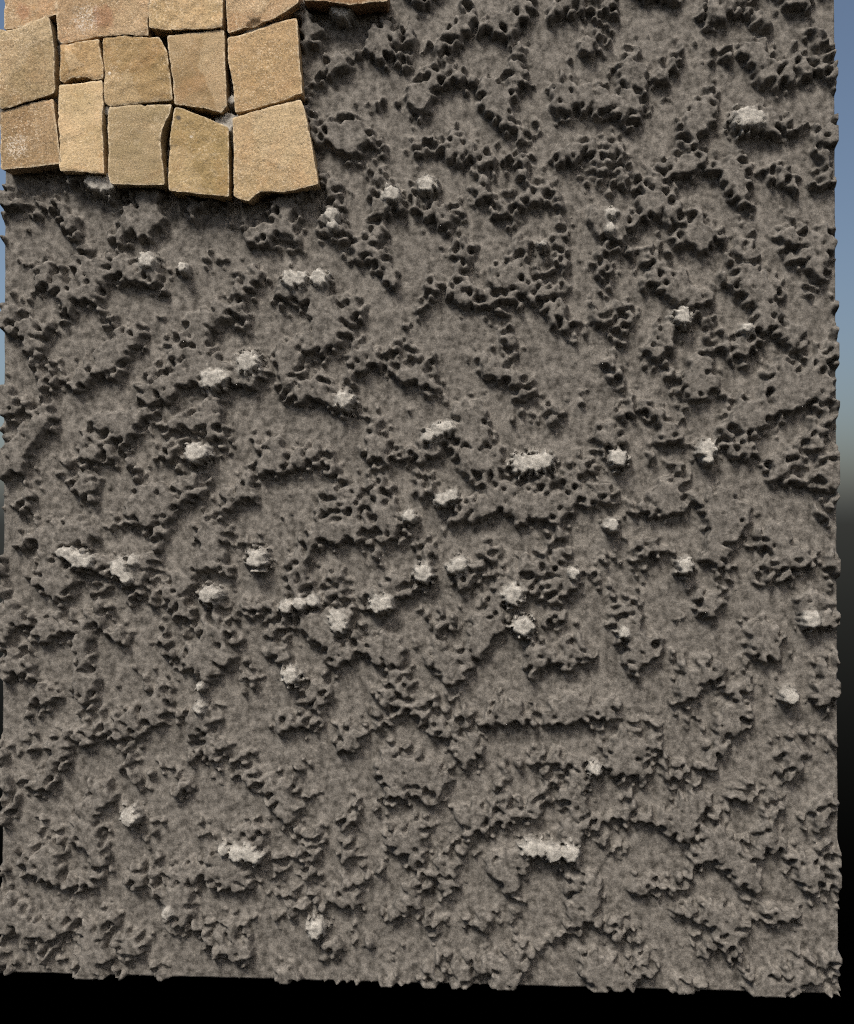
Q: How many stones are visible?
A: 15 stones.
